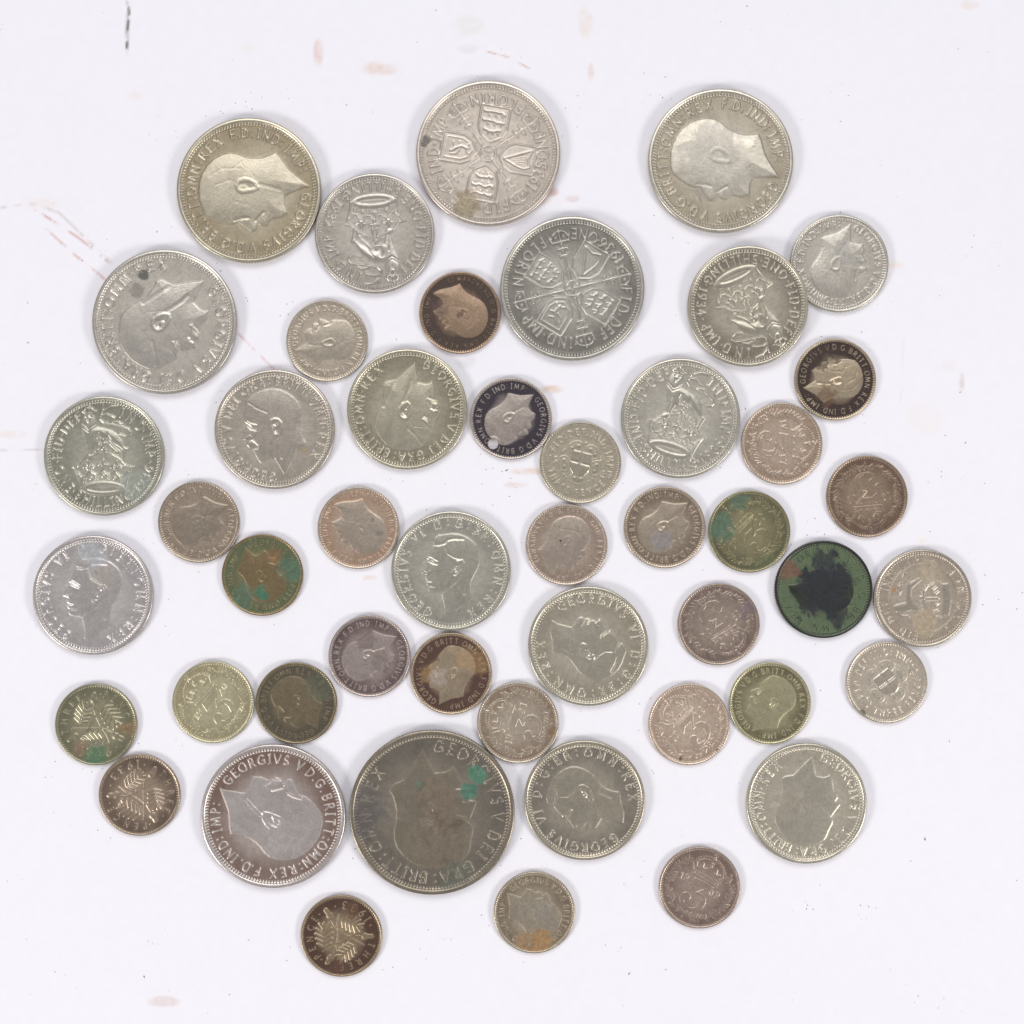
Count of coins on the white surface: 48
